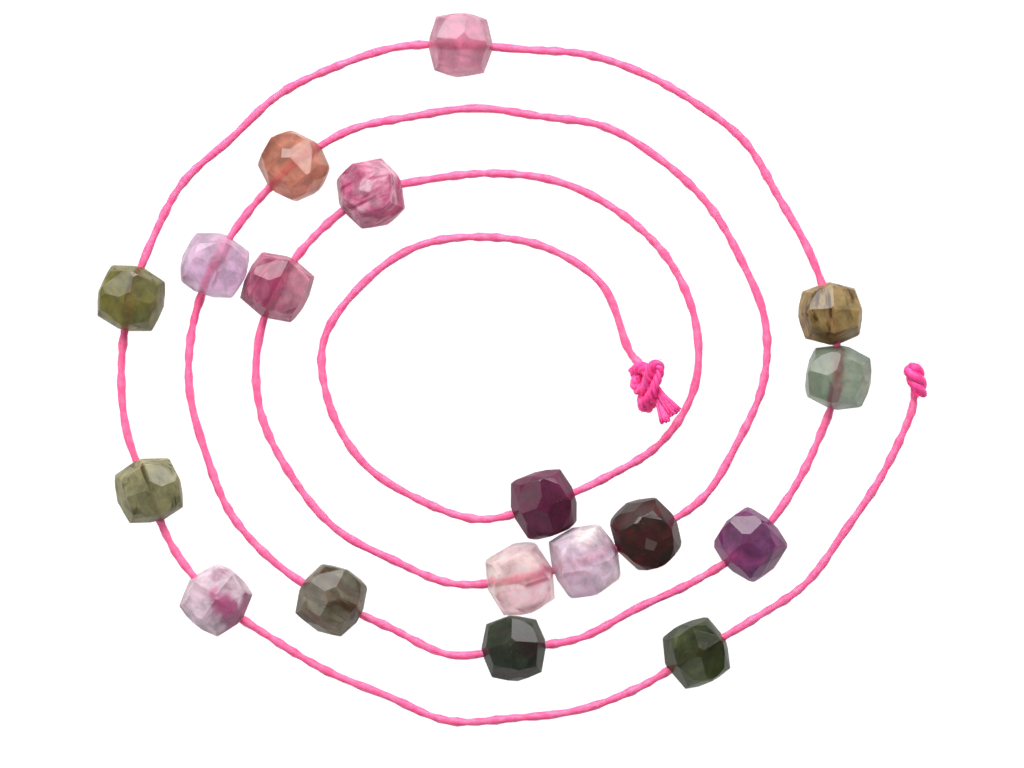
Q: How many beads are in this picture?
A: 18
